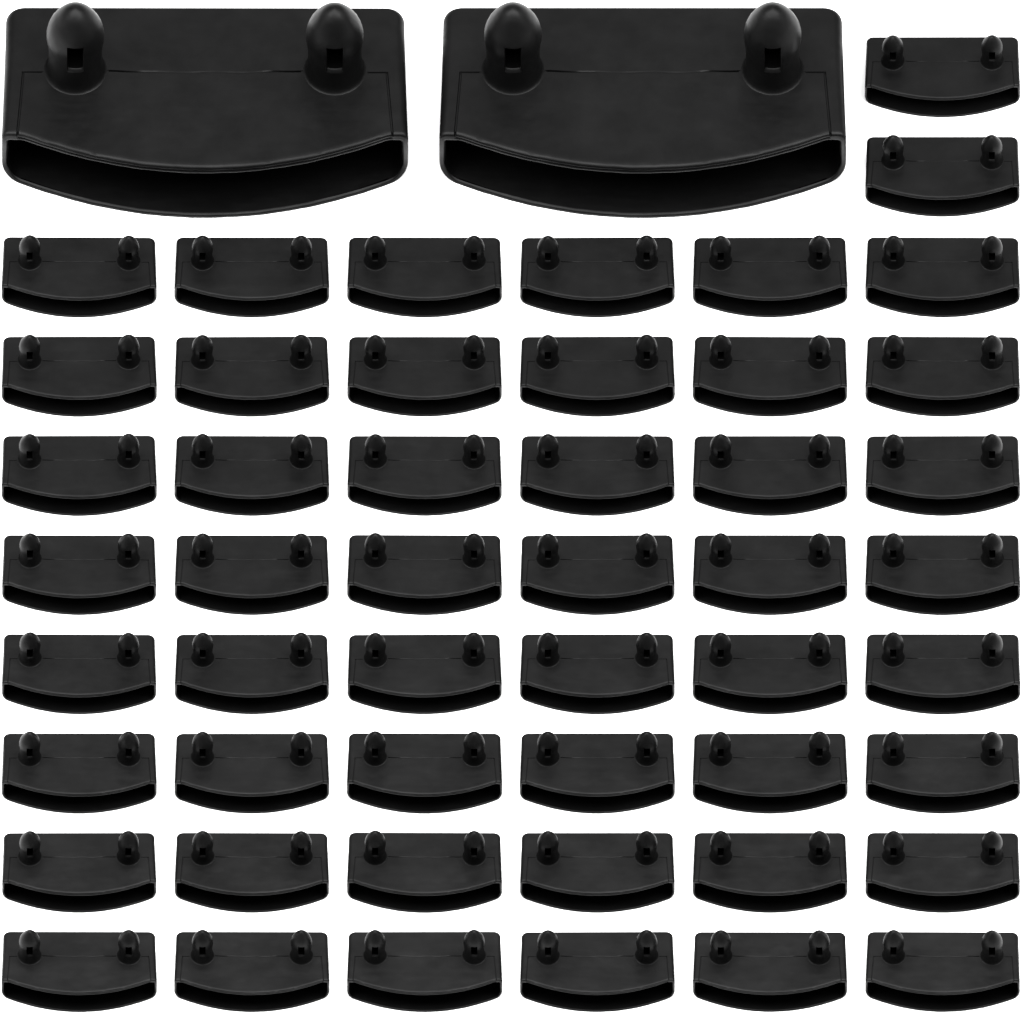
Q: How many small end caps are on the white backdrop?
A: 50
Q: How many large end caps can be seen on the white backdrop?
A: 2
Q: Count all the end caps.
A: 52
